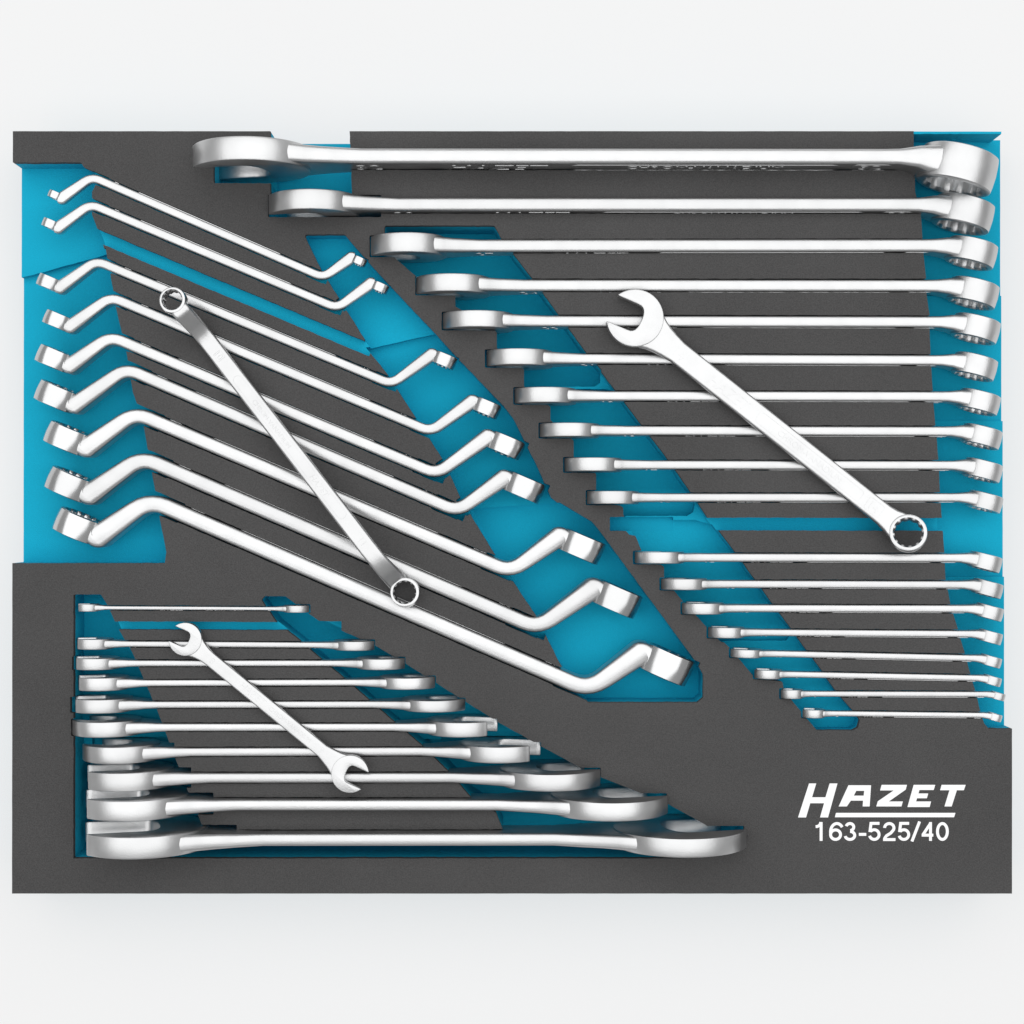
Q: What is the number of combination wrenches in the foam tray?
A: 19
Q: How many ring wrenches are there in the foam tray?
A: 10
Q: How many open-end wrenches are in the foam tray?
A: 11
